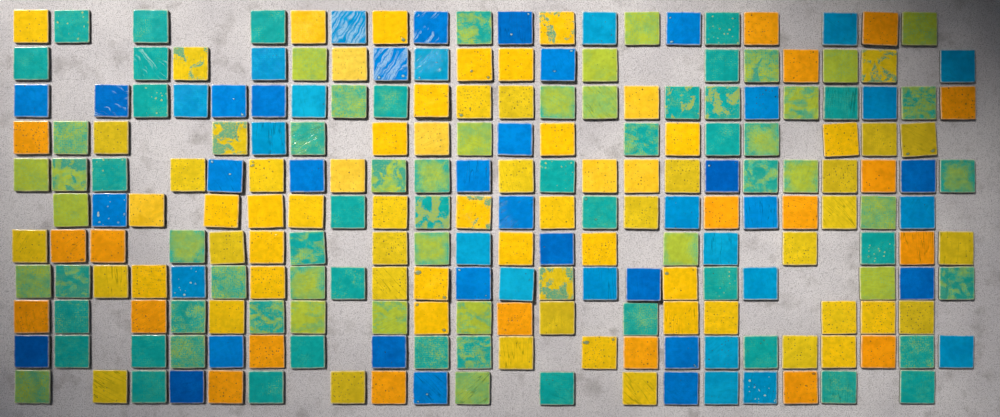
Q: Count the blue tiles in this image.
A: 52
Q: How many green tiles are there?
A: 79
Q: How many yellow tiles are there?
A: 69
